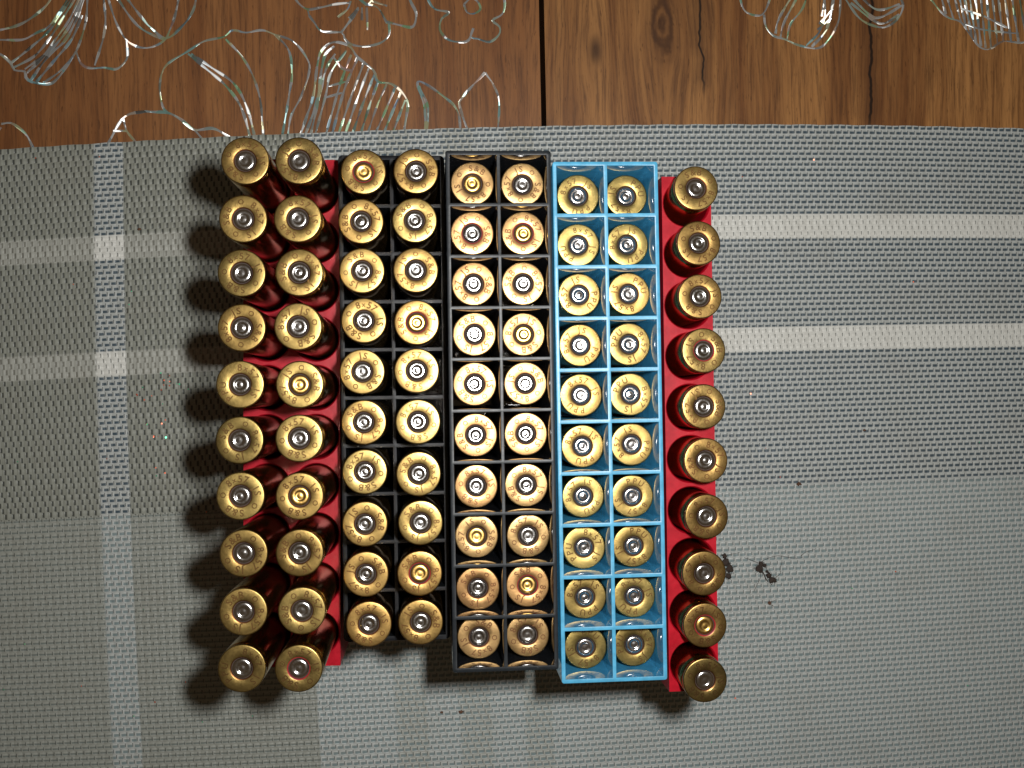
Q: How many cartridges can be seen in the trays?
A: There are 90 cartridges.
